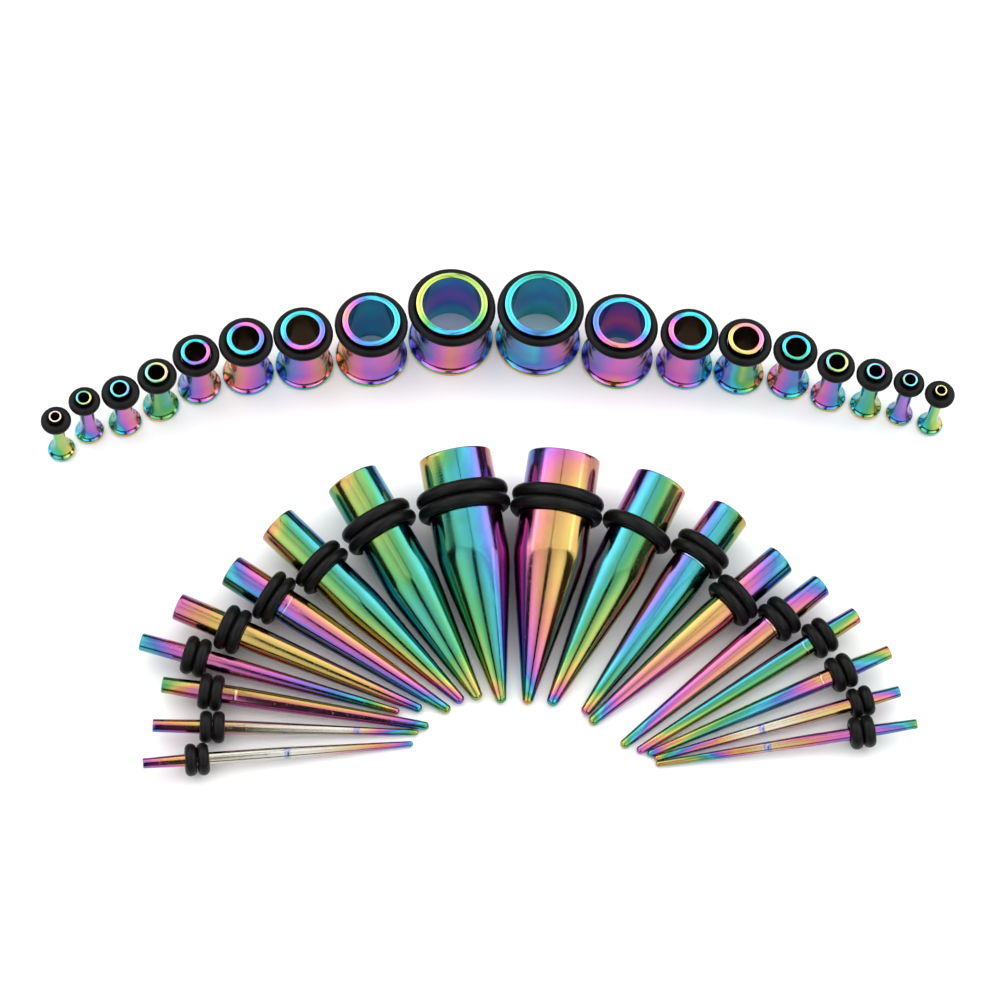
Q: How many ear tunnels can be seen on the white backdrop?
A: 18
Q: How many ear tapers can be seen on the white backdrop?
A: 18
